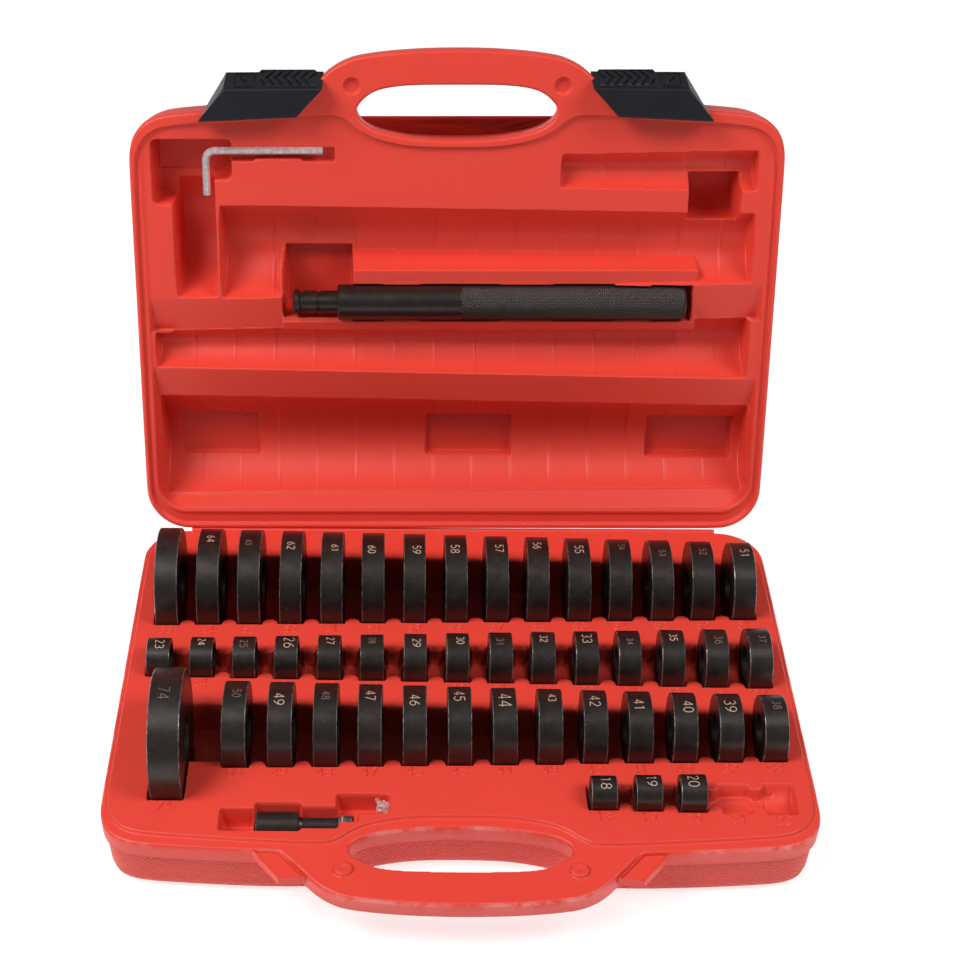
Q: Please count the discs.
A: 47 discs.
